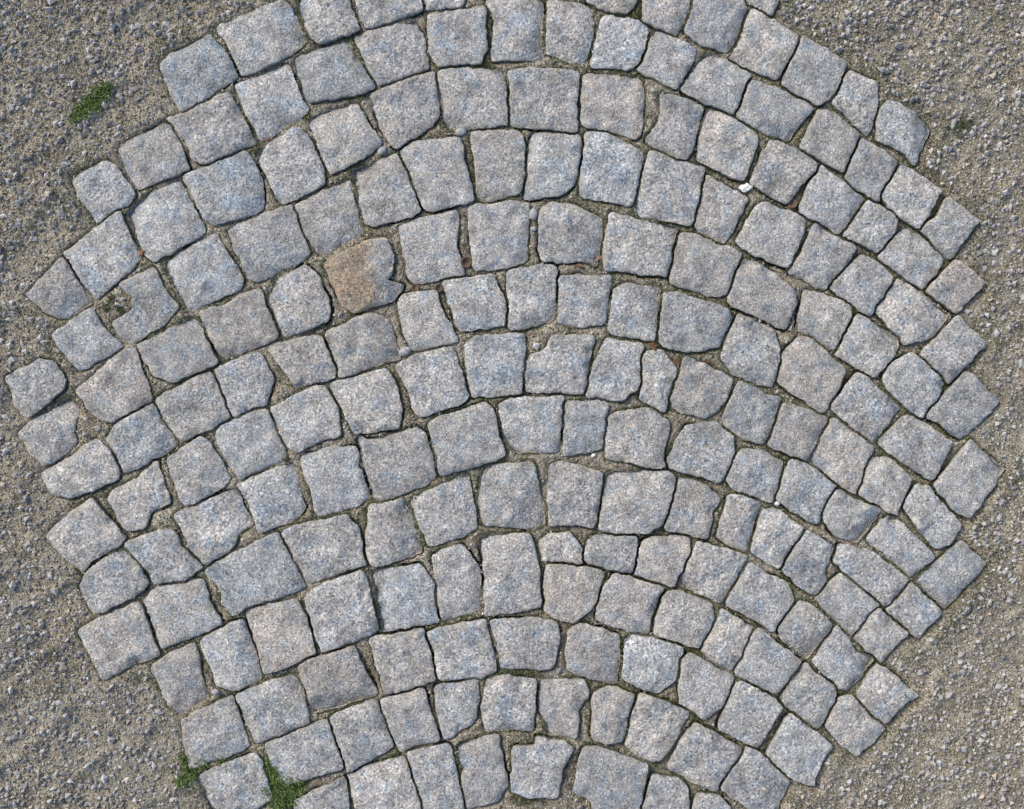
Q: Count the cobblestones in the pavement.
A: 200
